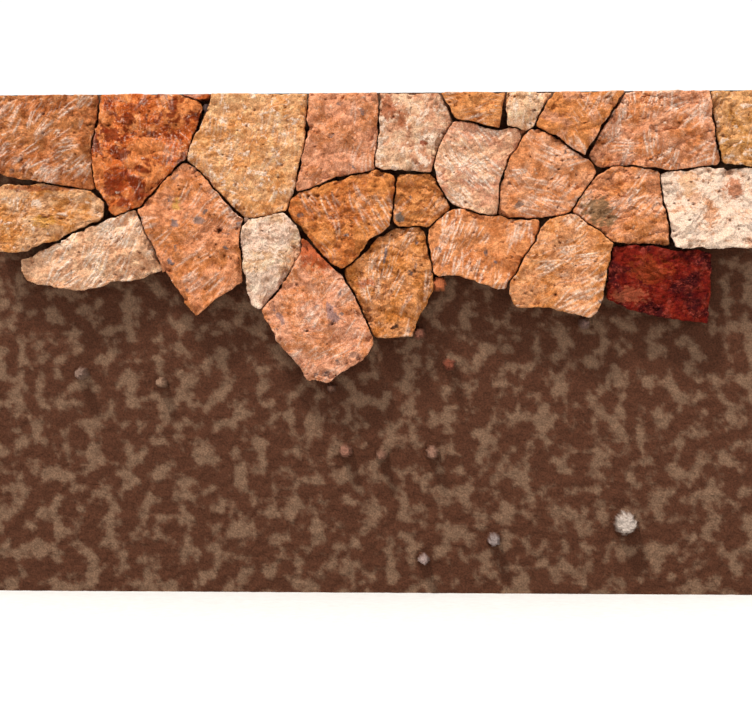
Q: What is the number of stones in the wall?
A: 26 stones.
